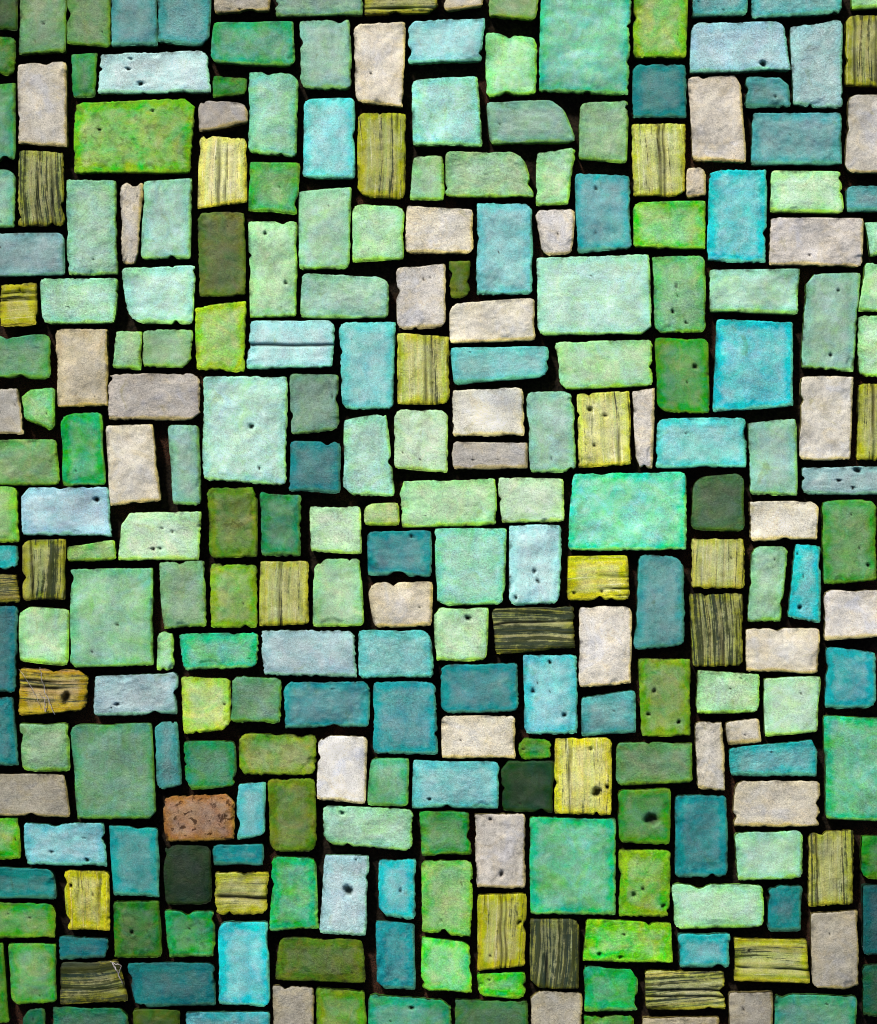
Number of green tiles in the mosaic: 128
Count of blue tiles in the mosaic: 60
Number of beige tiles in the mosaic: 40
